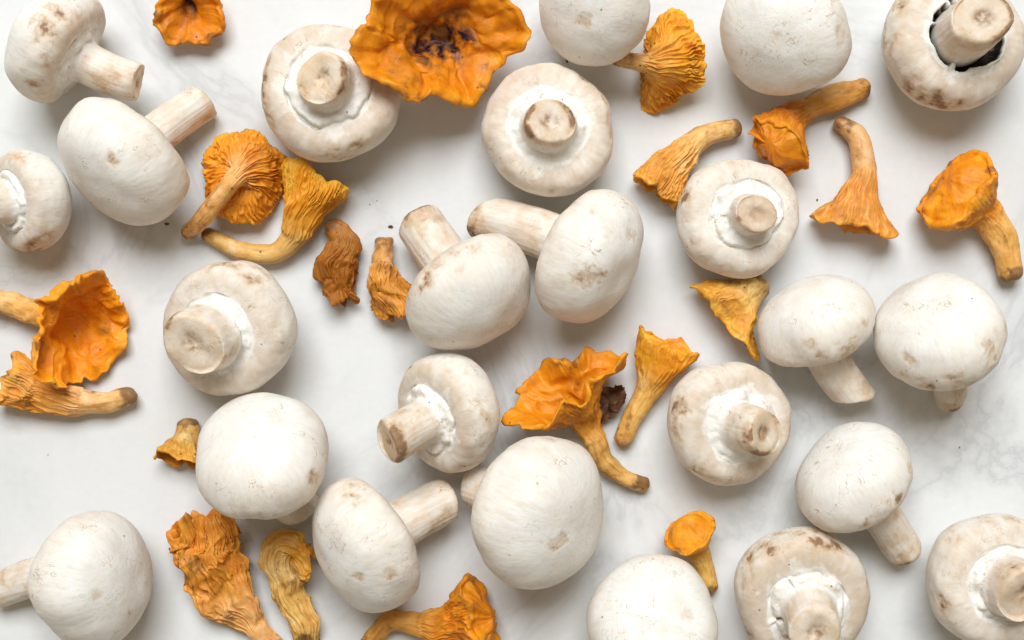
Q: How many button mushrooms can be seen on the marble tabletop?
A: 24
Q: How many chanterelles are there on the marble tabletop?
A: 21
